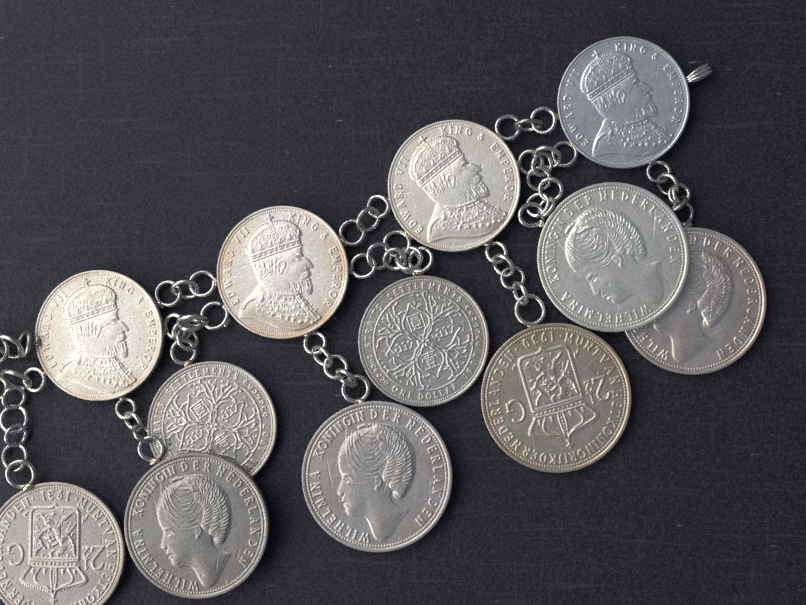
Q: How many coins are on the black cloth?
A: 12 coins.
